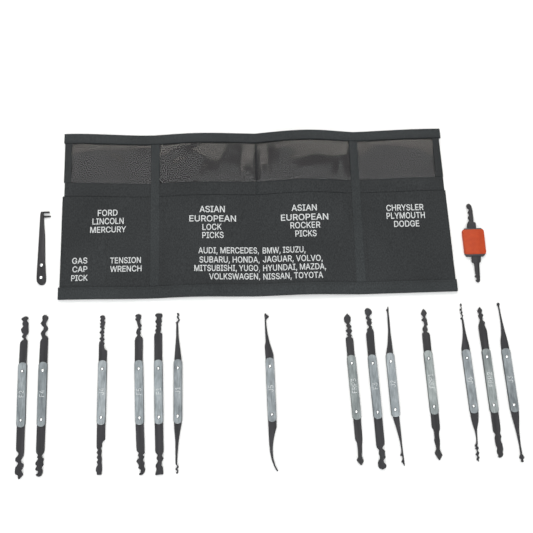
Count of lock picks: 14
